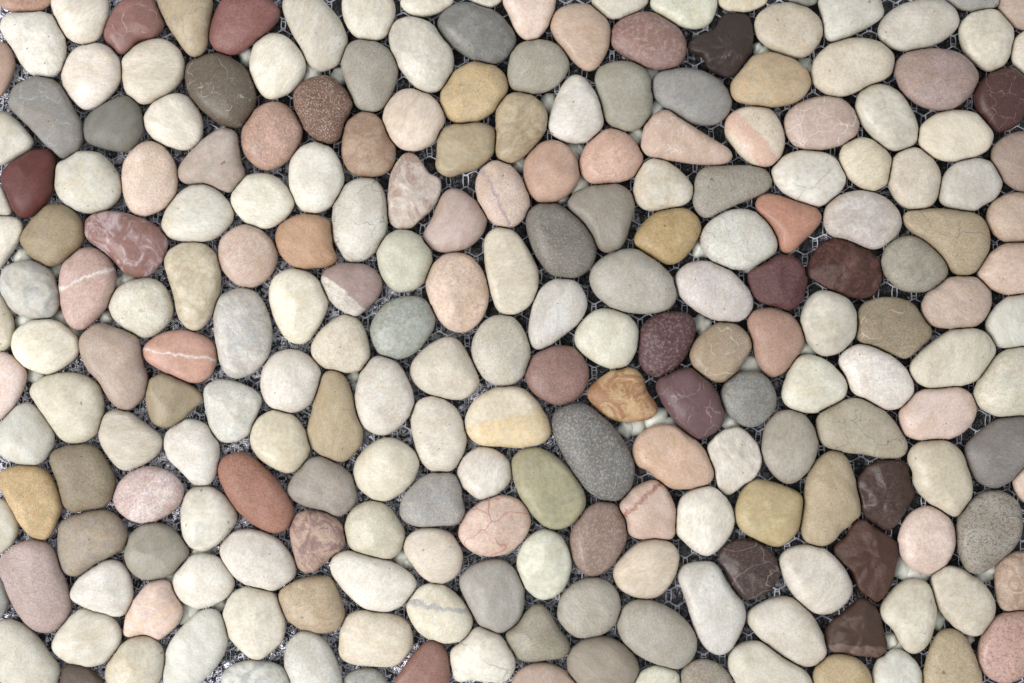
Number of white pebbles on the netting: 105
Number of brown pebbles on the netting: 44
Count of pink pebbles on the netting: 40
